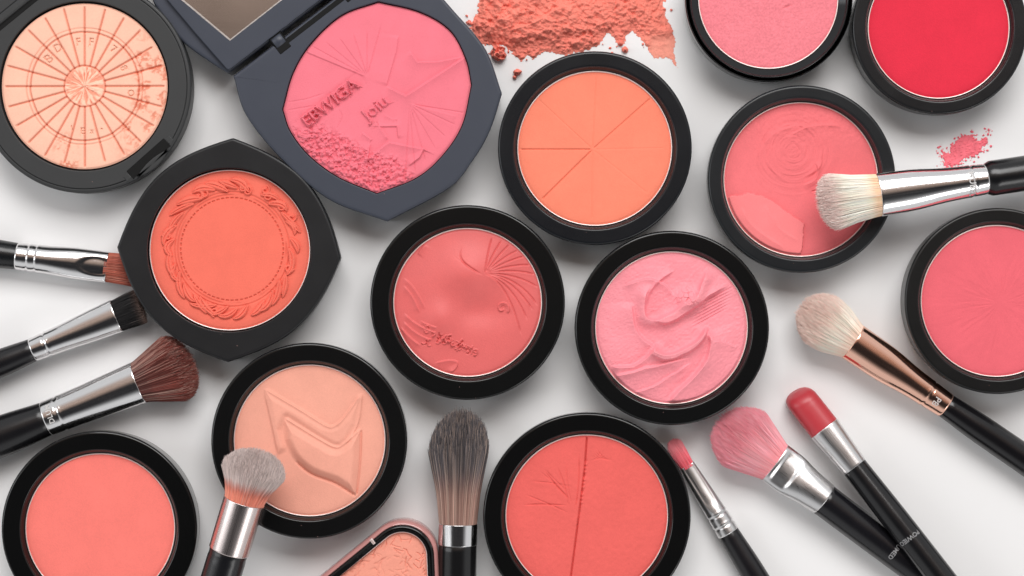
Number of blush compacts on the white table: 14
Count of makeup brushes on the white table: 9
